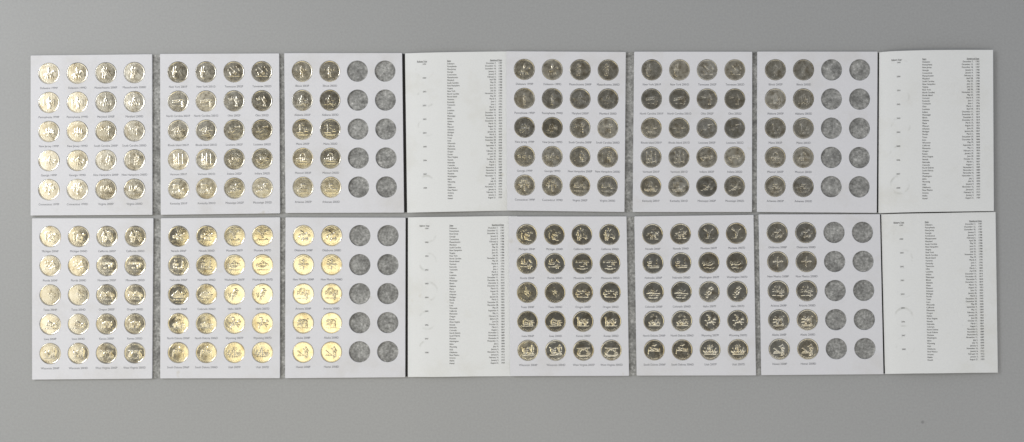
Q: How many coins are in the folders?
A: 200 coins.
